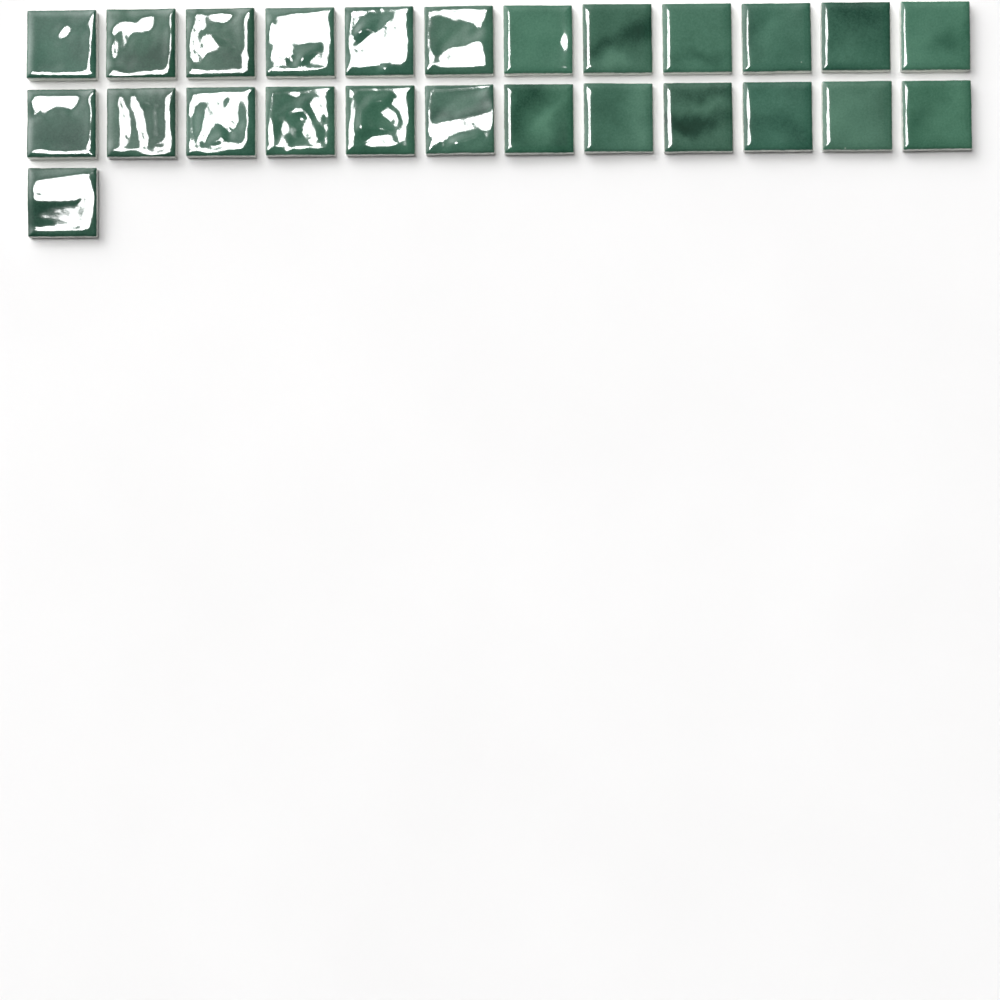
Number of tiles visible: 25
